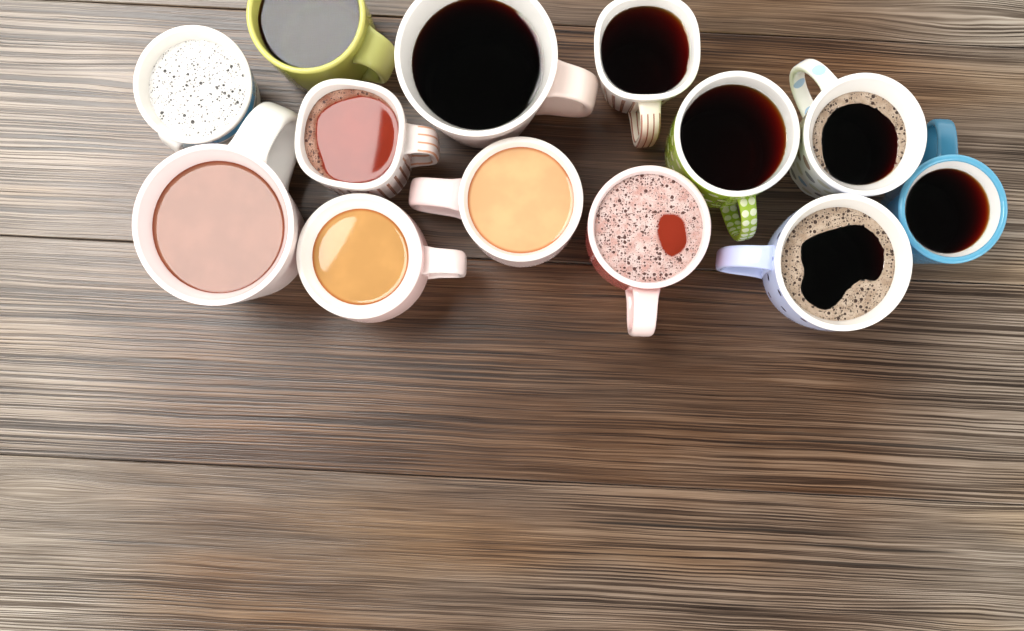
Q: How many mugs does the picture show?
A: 13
